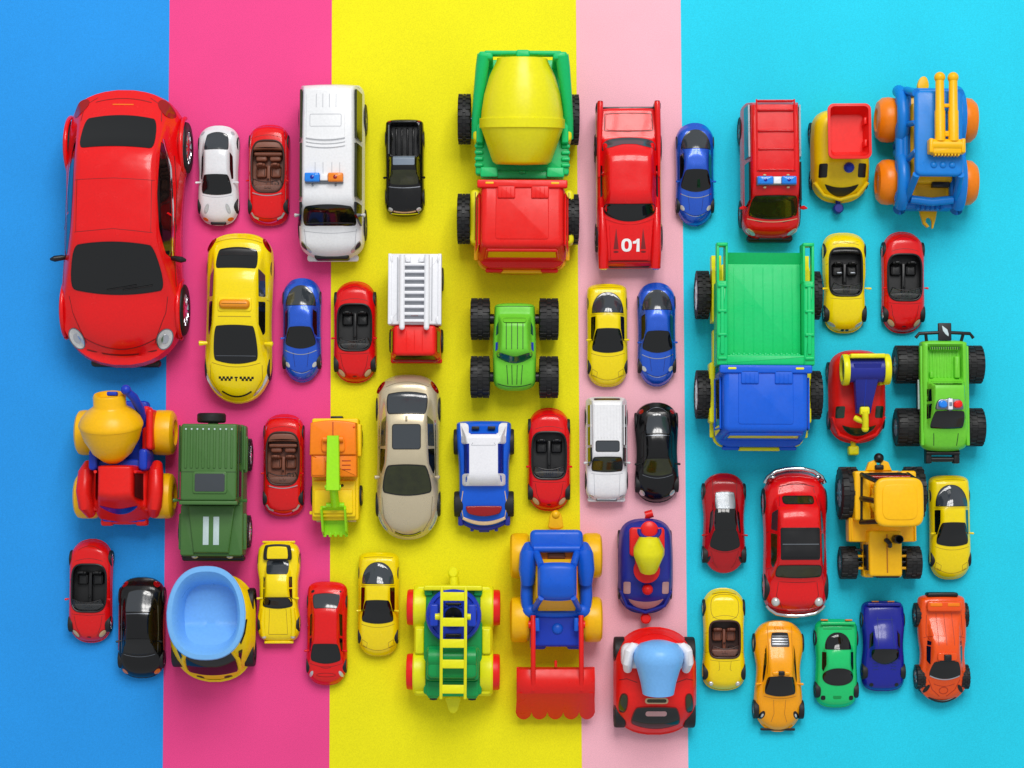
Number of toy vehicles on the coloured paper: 51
